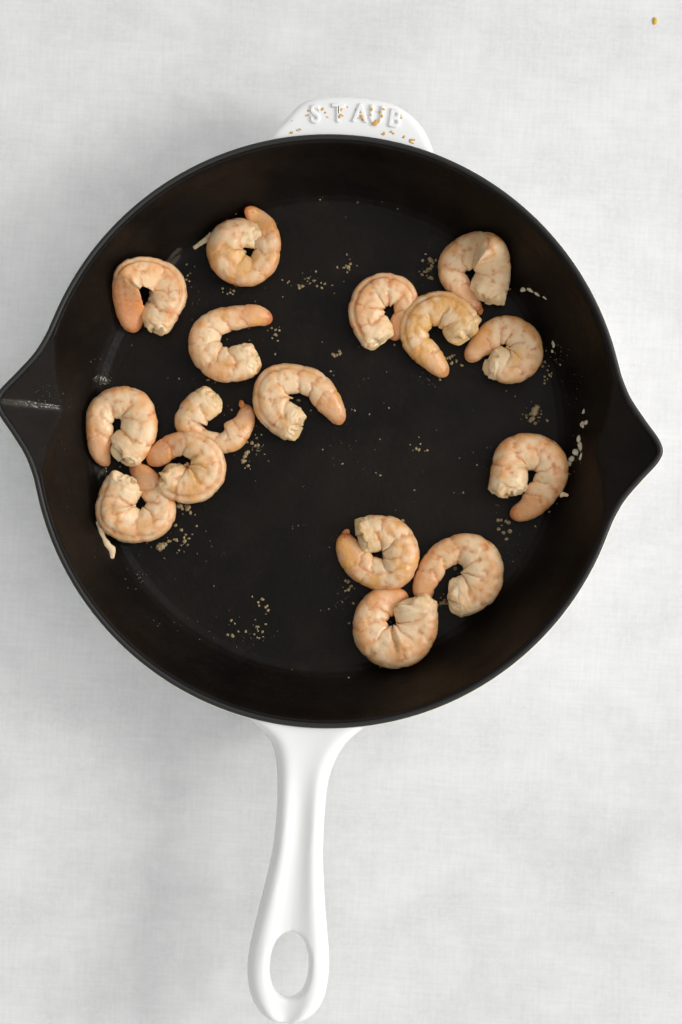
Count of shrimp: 16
